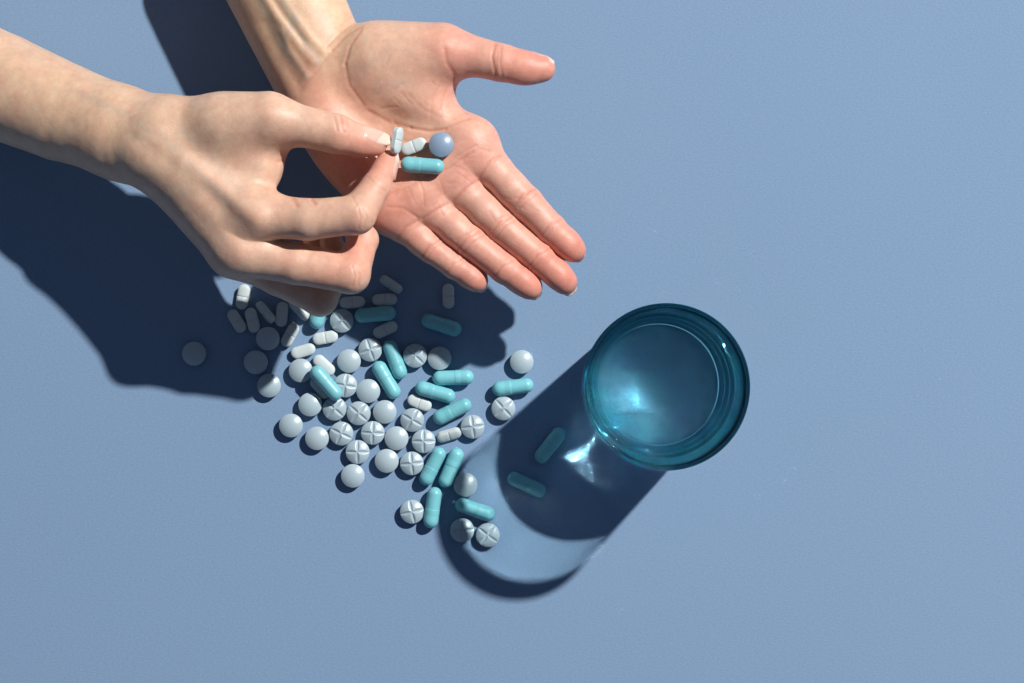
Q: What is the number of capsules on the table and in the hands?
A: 17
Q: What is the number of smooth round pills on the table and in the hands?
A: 18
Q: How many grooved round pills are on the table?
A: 17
